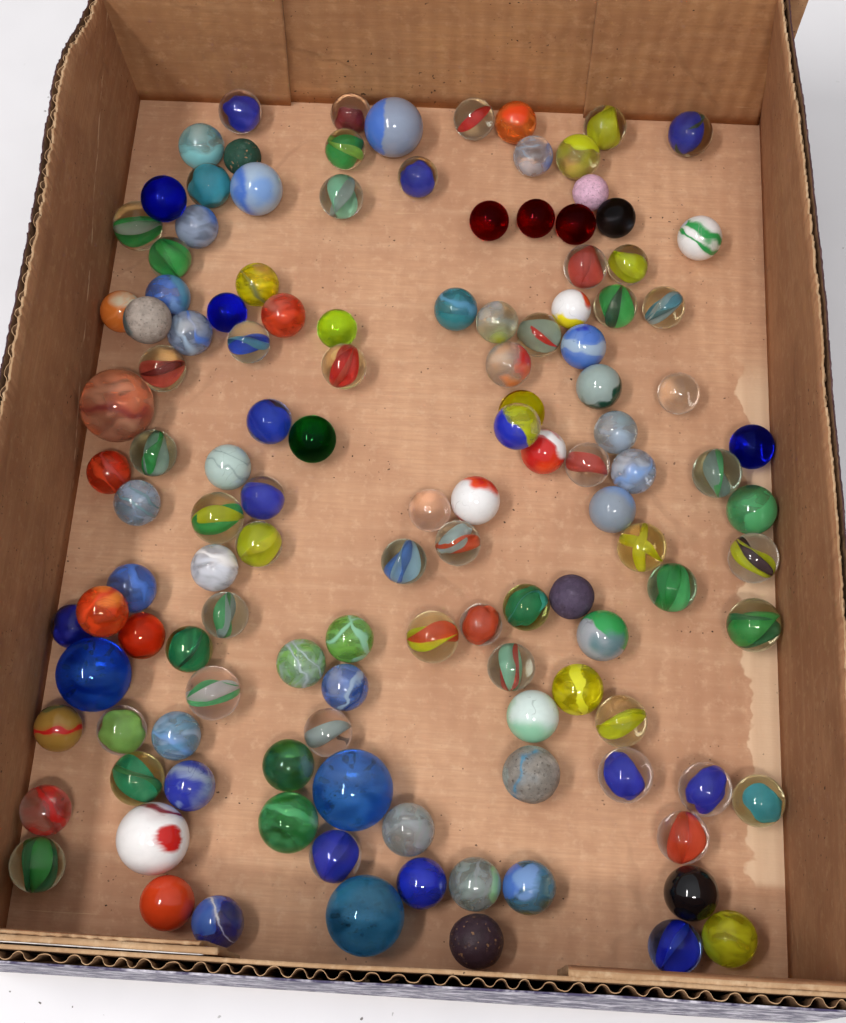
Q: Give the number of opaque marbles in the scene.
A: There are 24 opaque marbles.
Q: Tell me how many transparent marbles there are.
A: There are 103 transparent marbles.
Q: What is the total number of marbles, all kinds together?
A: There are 127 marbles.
